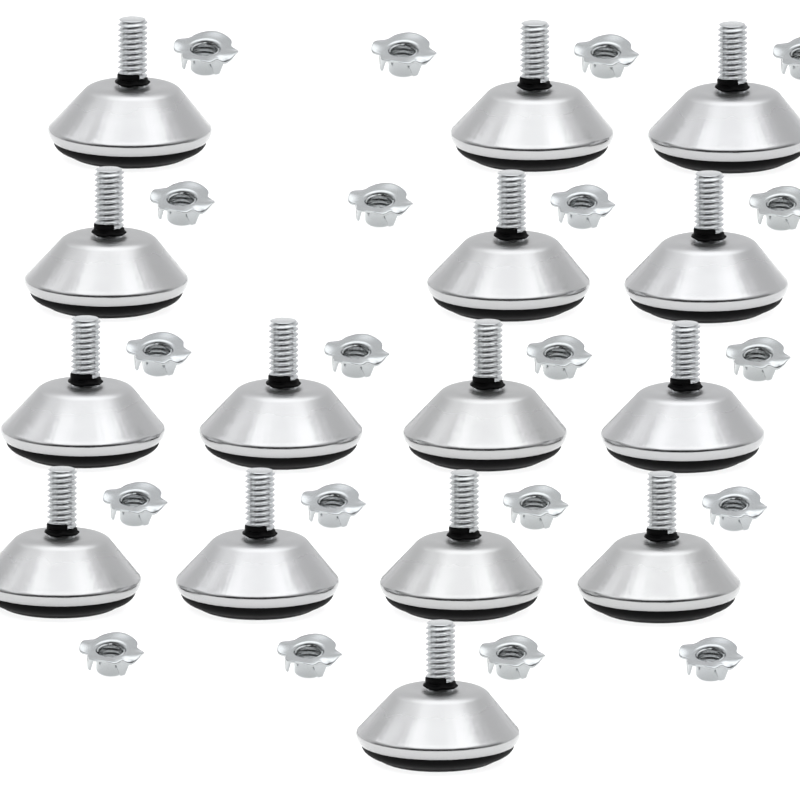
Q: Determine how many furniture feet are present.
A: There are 15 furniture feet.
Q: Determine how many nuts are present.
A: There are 20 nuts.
